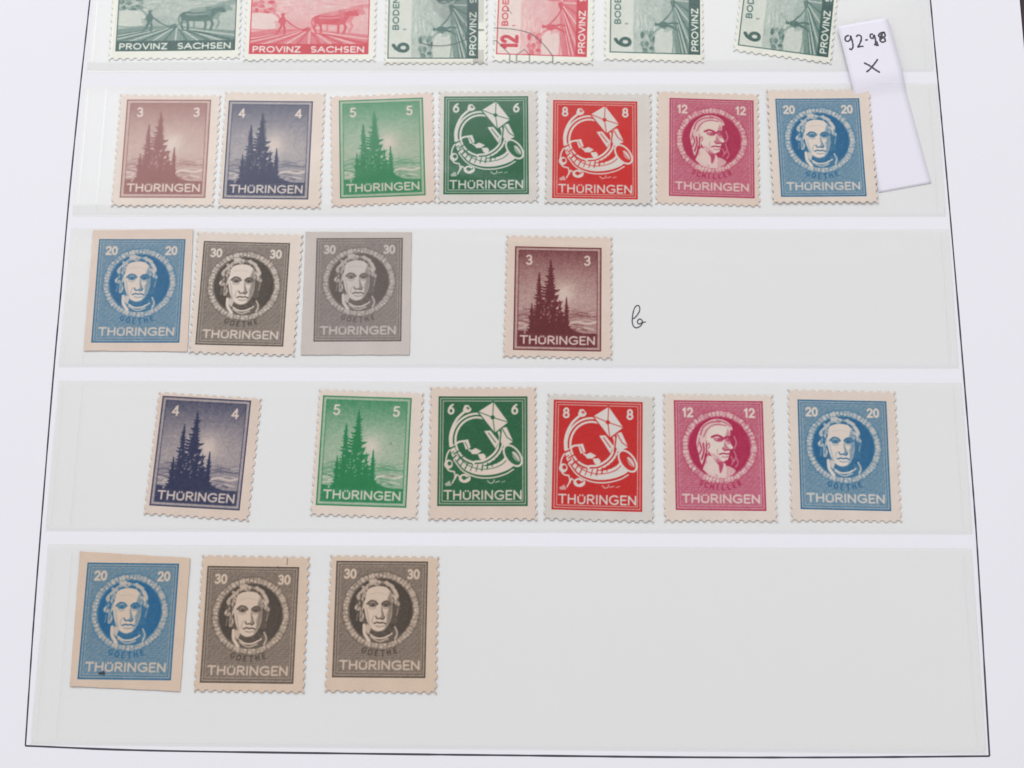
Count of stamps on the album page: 26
